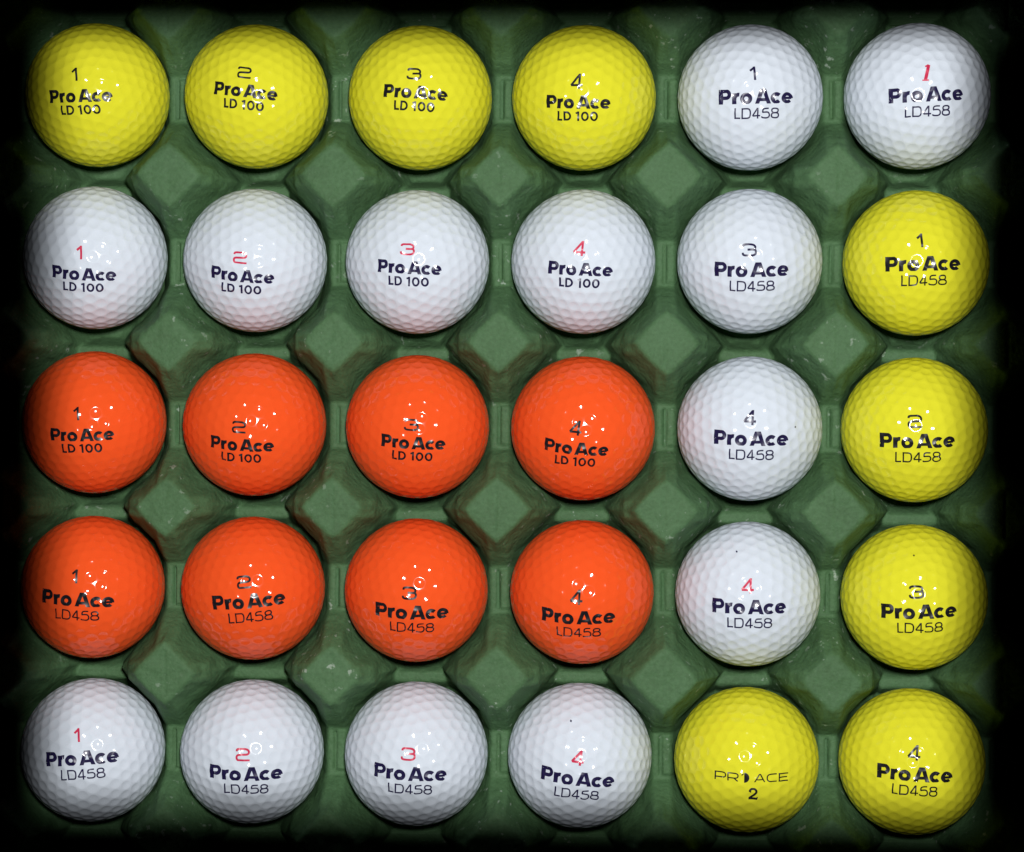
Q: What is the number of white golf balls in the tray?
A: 13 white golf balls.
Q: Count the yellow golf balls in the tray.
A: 9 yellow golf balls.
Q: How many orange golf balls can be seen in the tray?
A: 8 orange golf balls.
